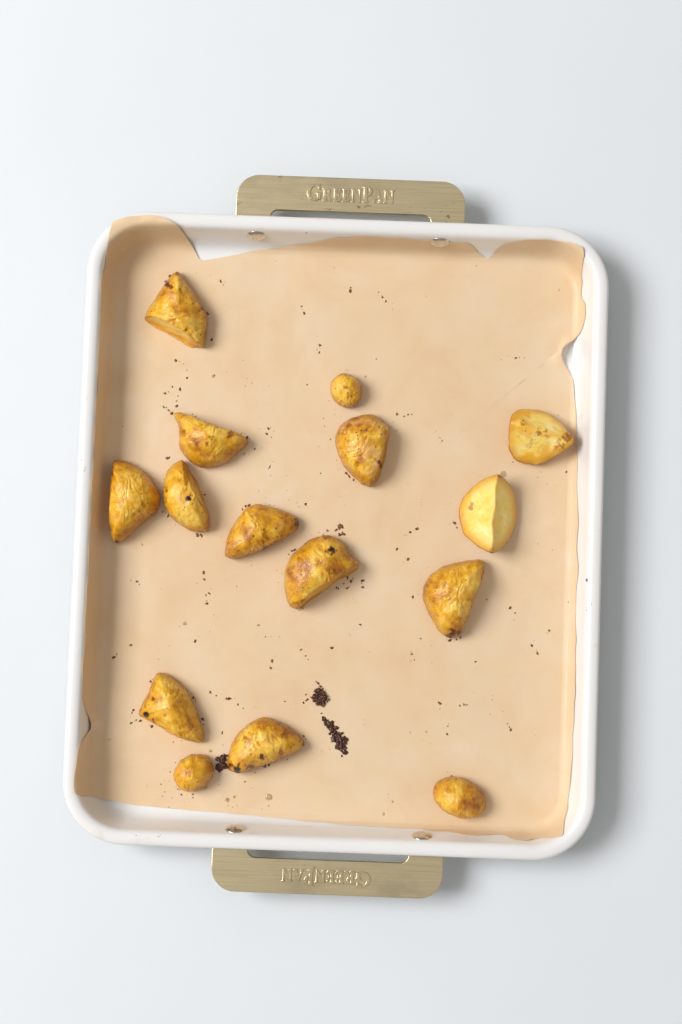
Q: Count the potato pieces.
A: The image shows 15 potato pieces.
